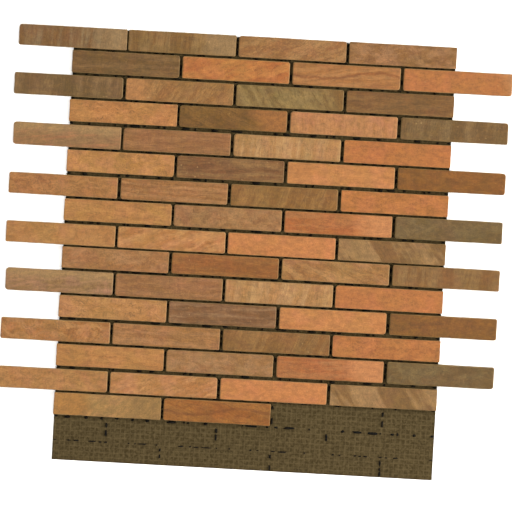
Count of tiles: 62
